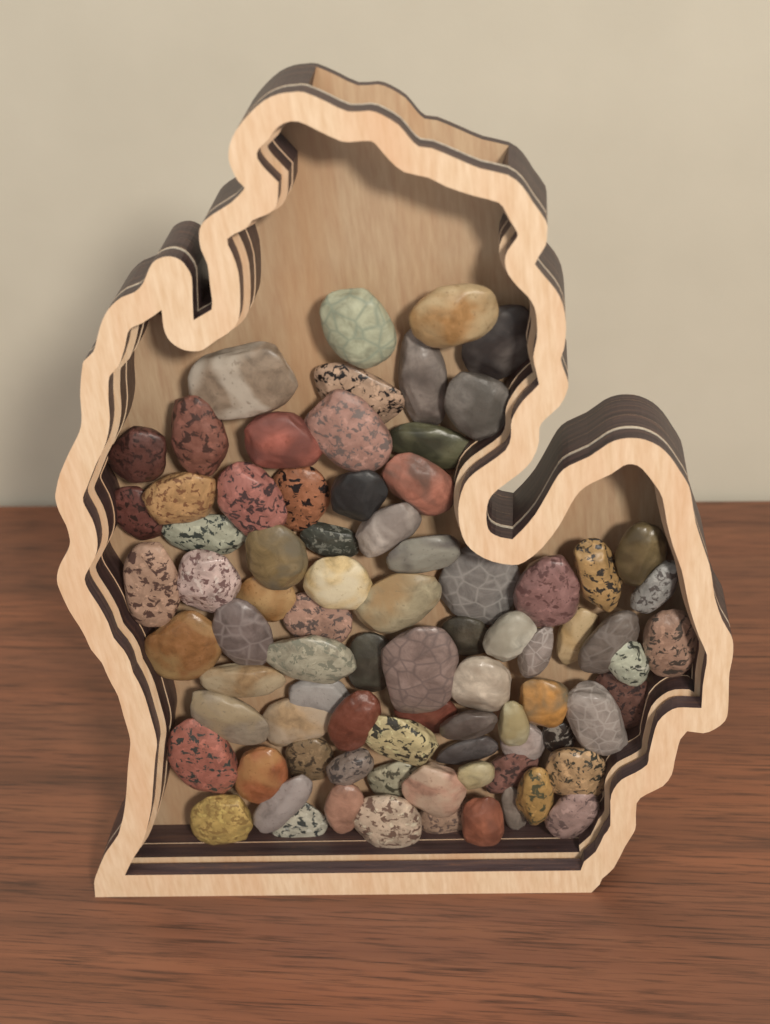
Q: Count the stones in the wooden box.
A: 81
